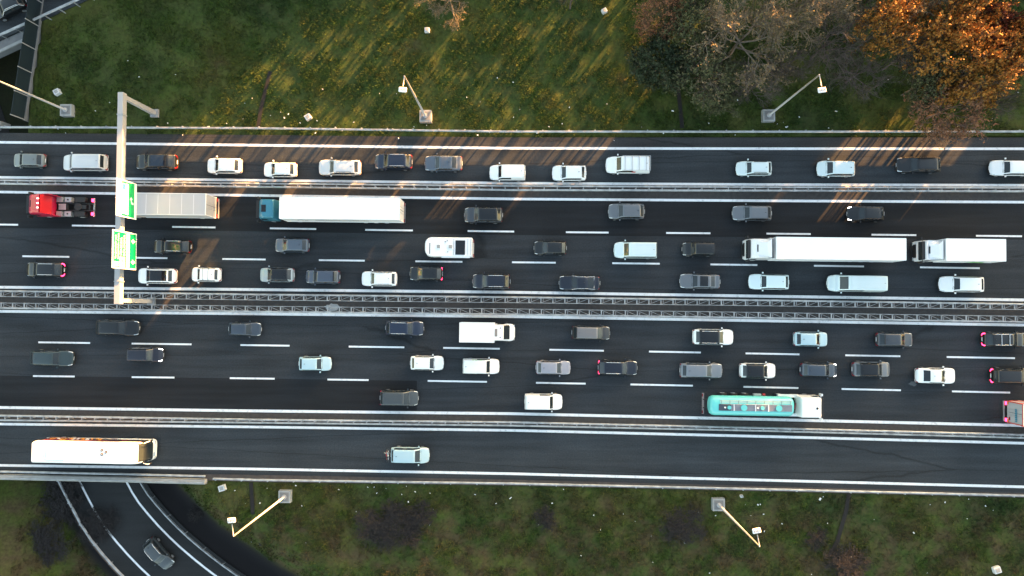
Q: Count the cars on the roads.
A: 56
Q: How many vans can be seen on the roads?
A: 7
